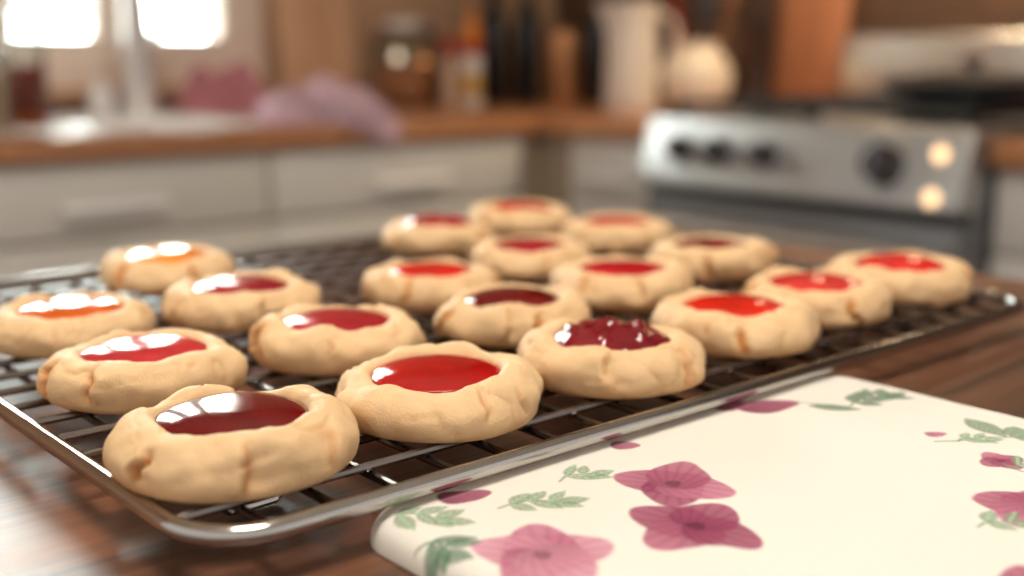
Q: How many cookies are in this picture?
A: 19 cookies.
